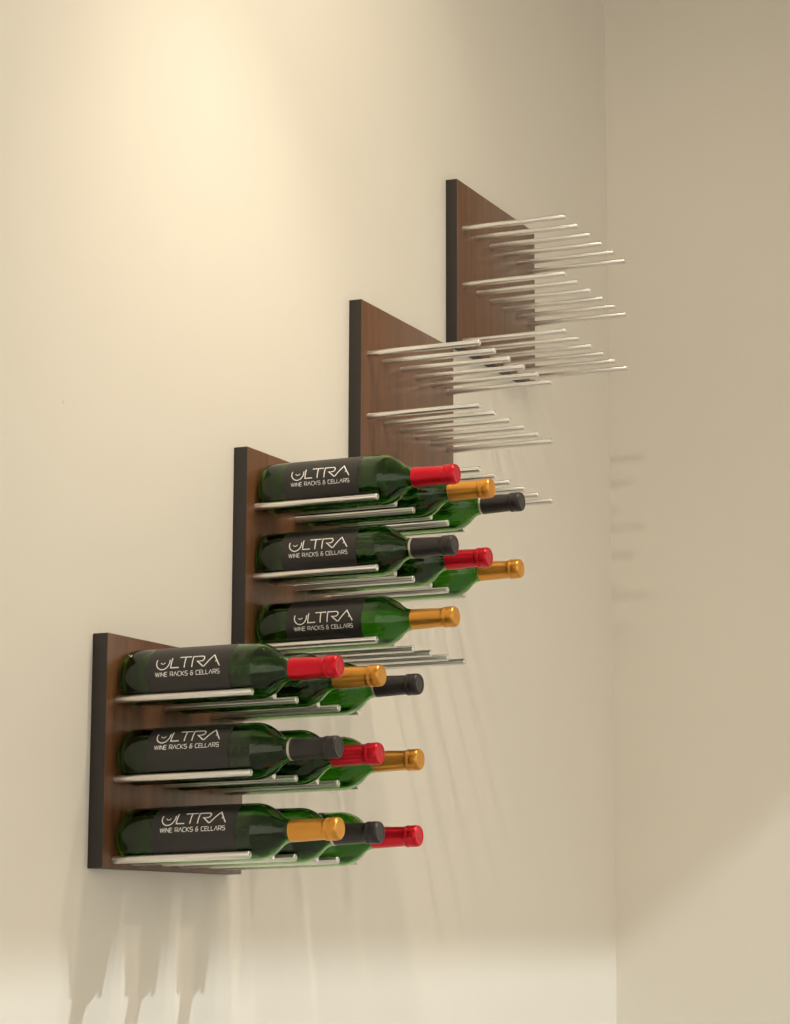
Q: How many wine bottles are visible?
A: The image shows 16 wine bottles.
